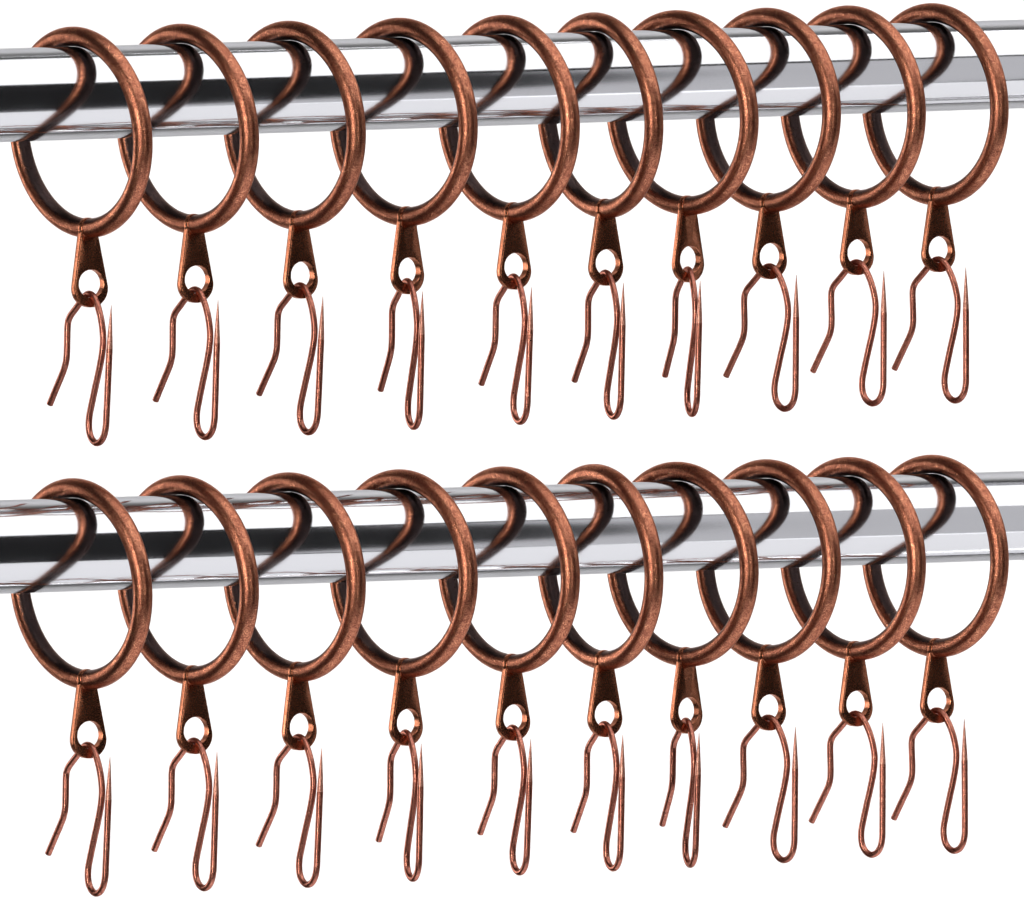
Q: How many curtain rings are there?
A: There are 20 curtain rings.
